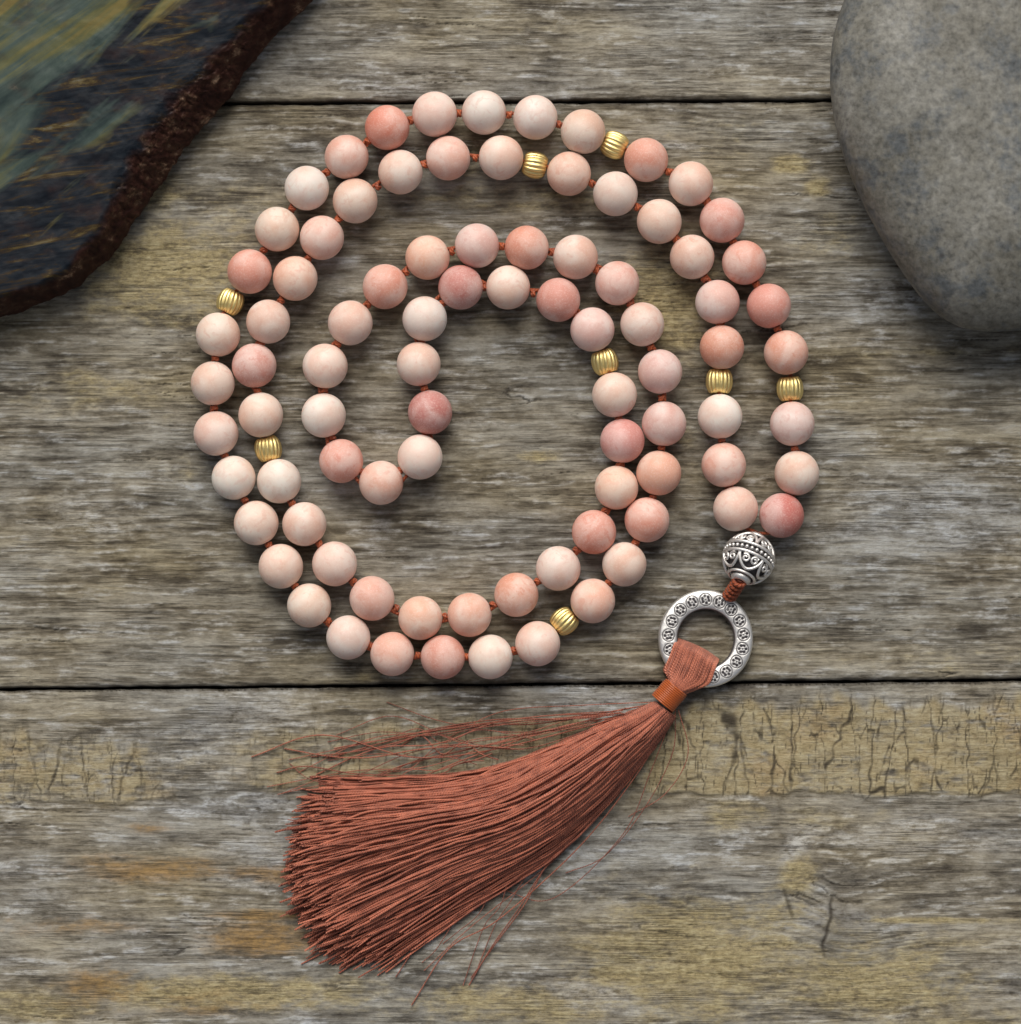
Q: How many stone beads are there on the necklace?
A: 86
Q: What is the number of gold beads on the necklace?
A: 8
